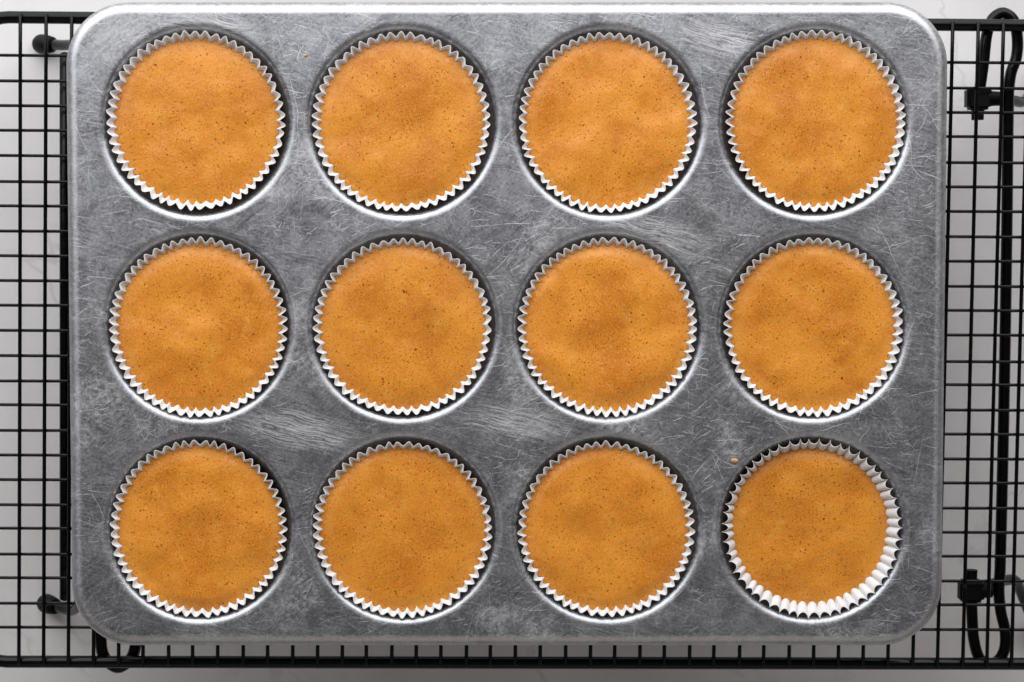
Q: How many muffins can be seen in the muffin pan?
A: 12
